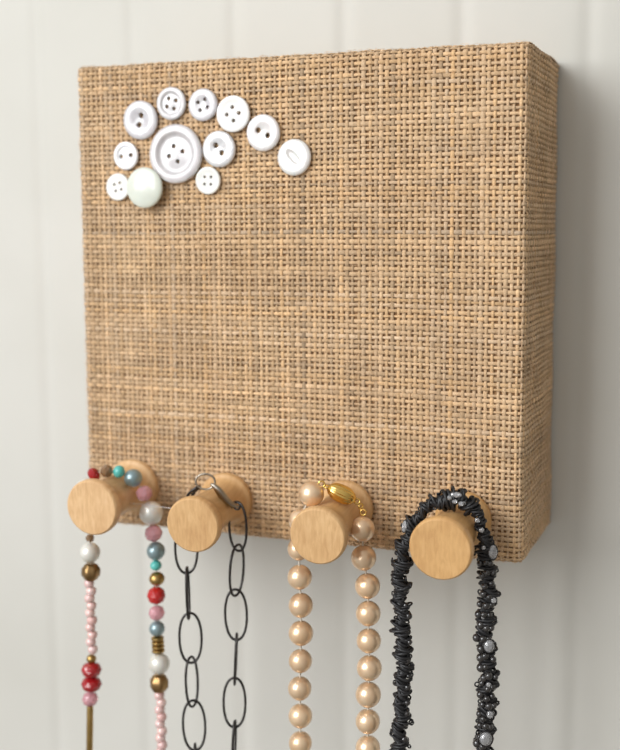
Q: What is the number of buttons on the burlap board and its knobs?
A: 12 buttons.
